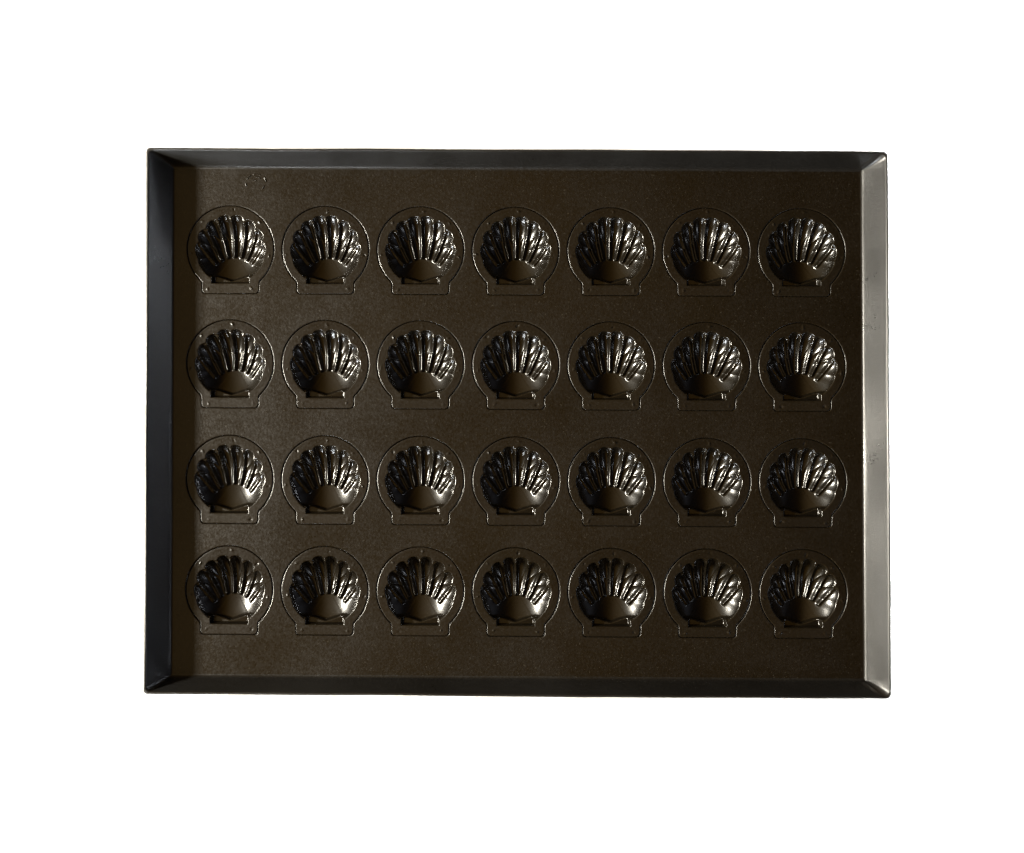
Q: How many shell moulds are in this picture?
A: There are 28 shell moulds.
